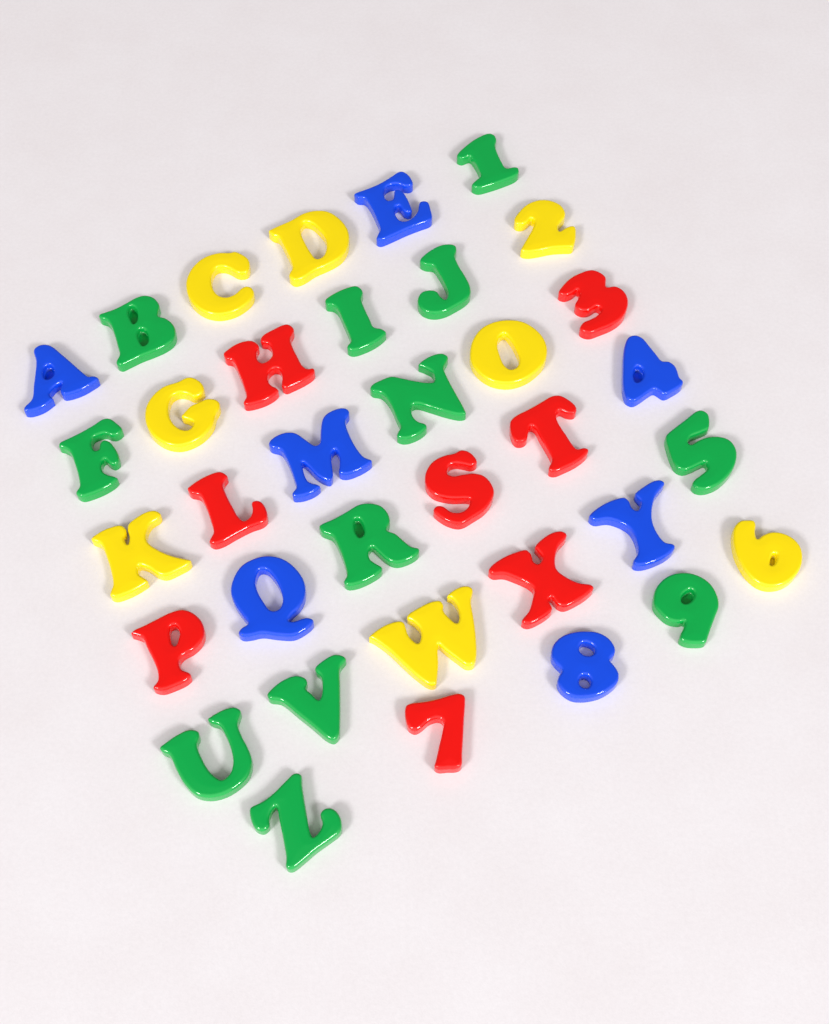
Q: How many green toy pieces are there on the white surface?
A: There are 12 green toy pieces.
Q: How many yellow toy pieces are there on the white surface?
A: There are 8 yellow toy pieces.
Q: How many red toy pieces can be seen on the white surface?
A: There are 8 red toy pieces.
